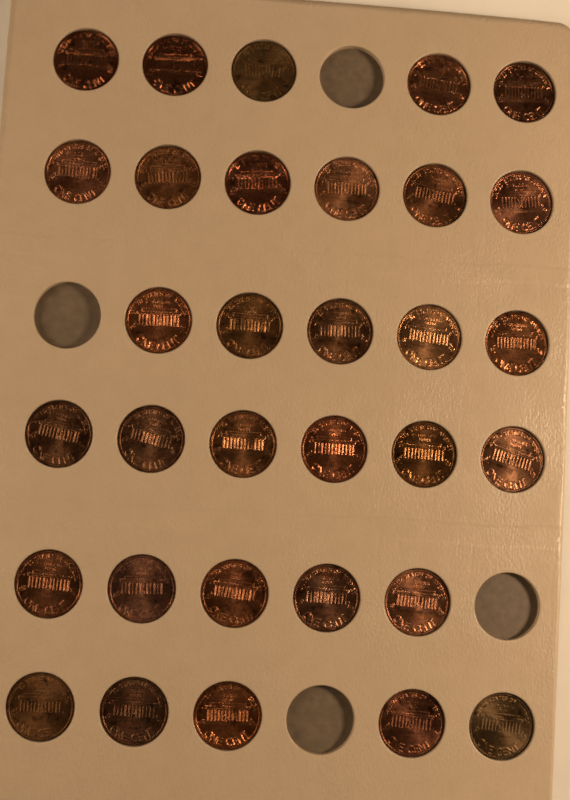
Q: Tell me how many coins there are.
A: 32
